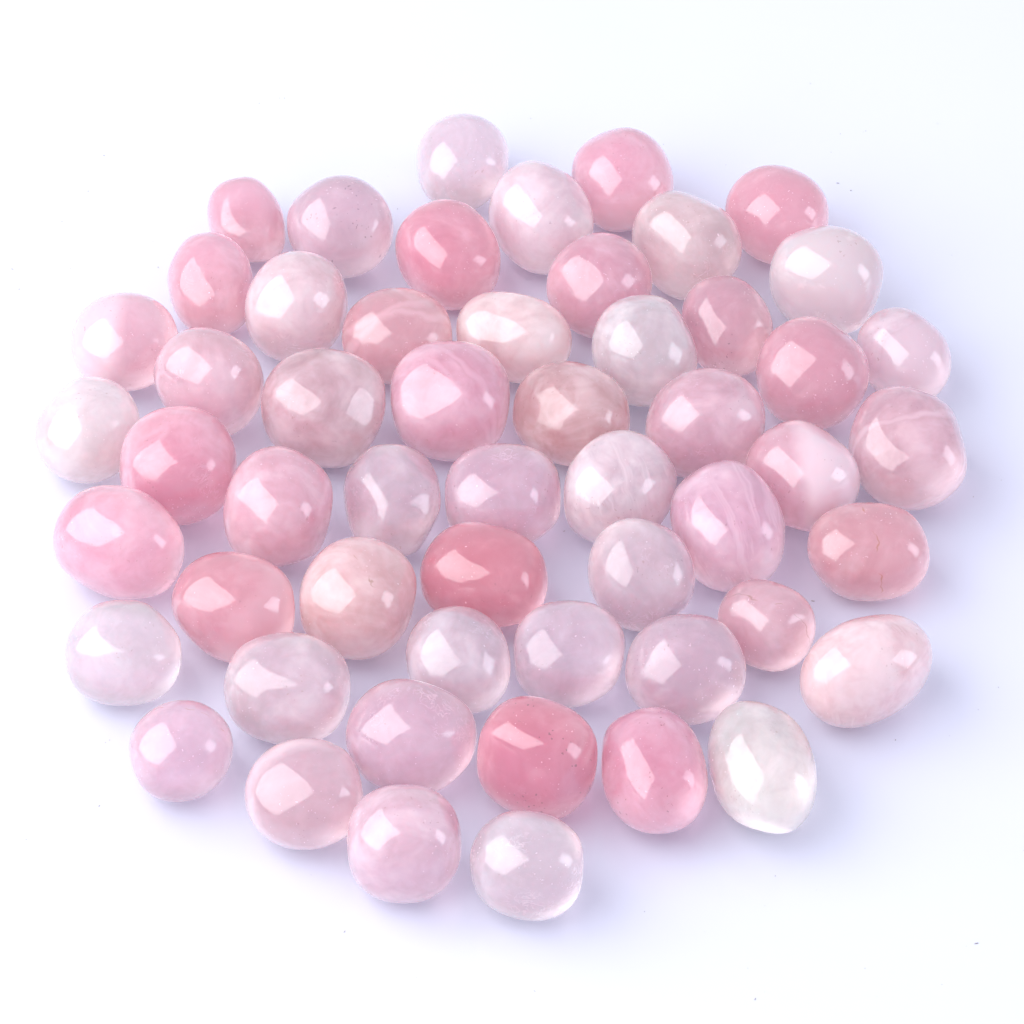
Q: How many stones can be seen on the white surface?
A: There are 54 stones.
